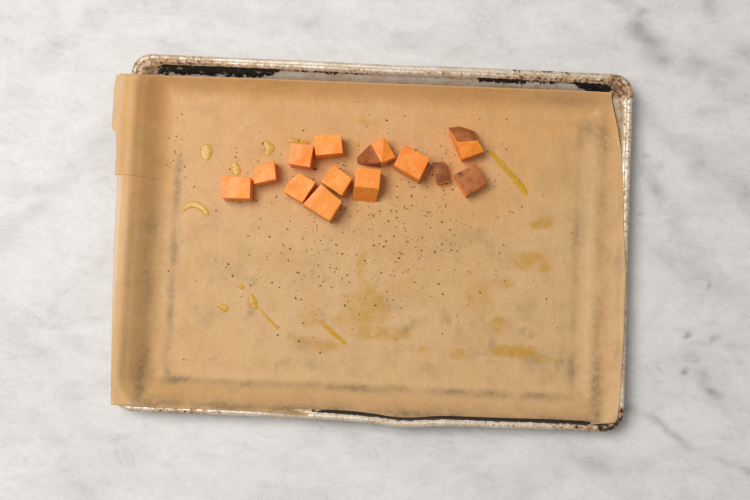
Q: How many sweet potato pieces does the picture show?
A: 13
